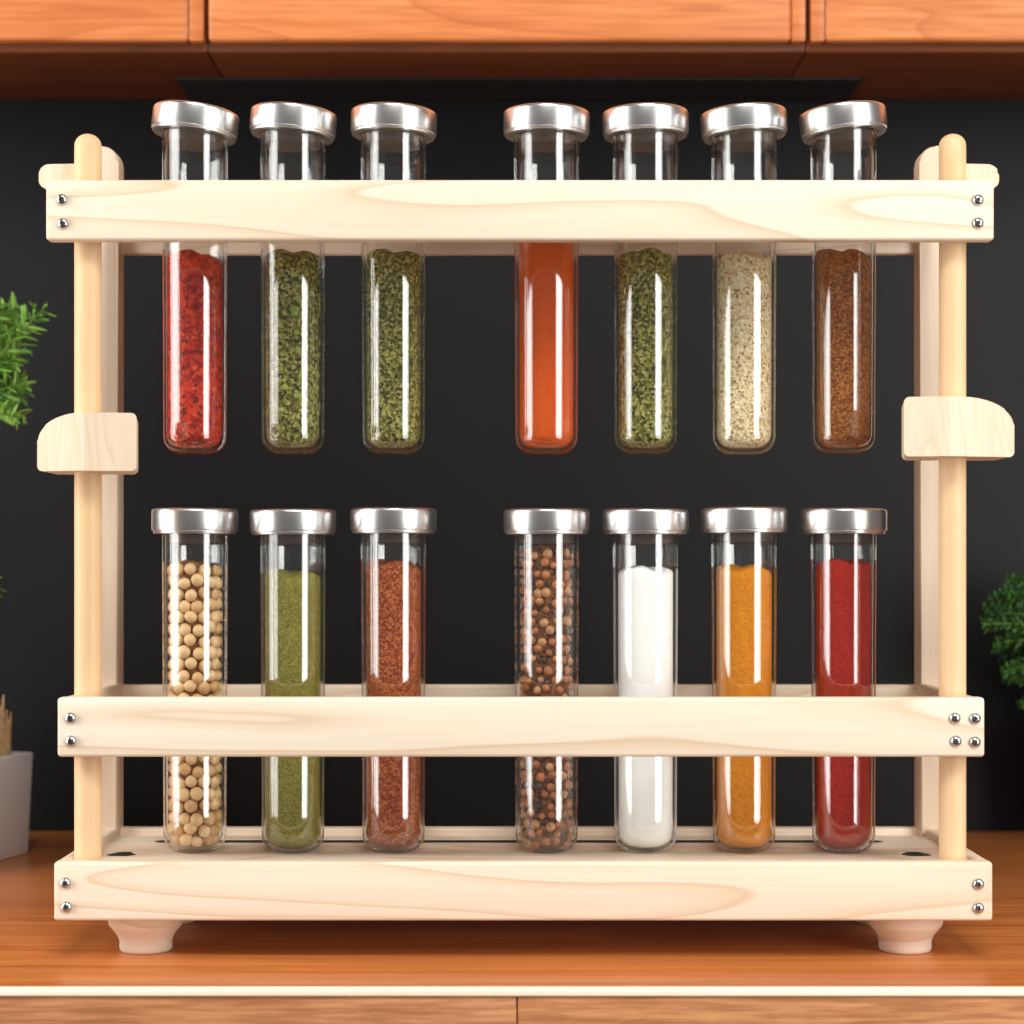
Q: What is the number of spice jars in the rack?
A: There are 14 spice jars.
